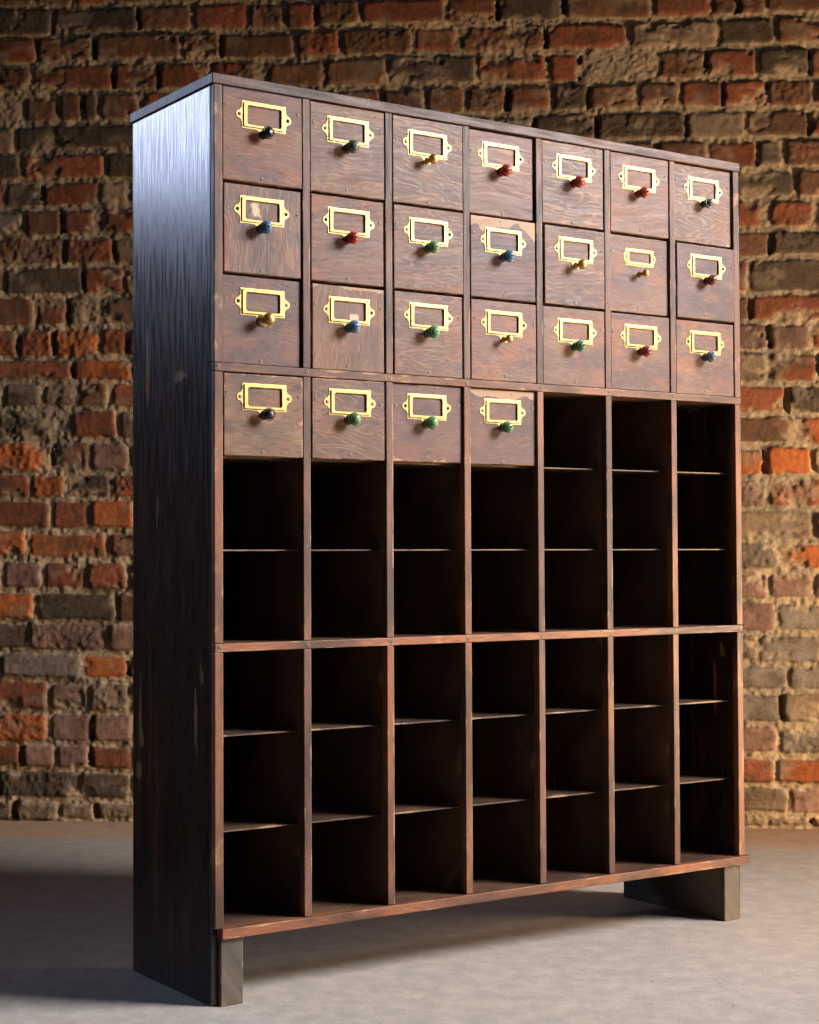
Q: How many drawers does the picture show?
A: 25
